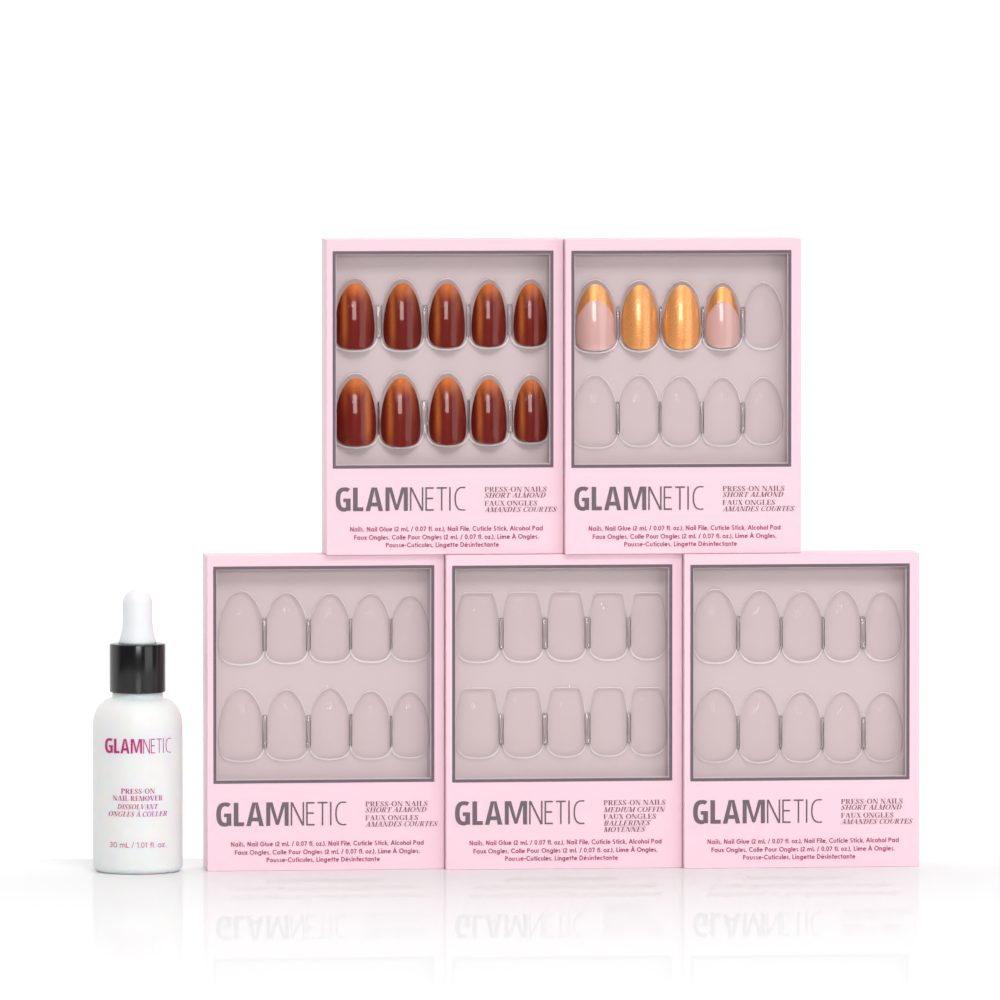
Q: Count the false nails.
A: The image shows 14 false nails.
